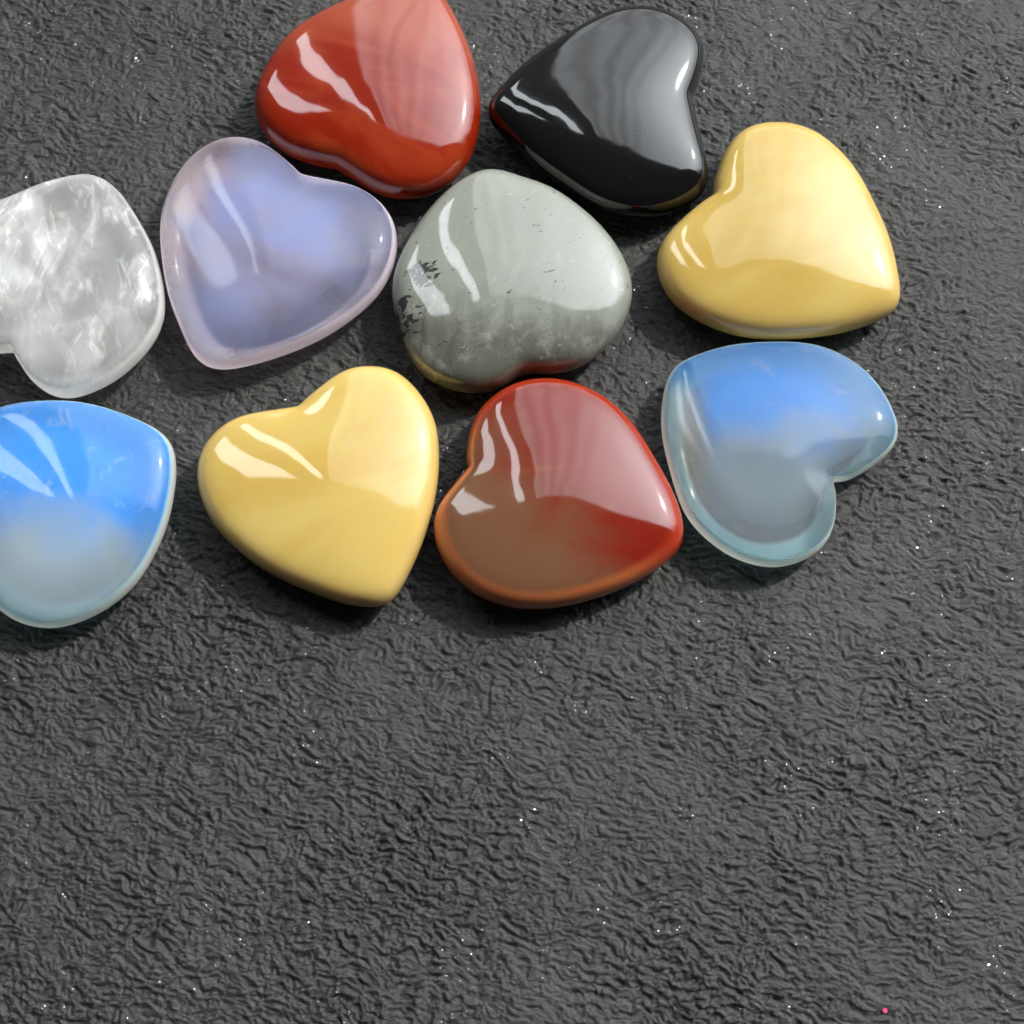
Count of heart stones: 10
